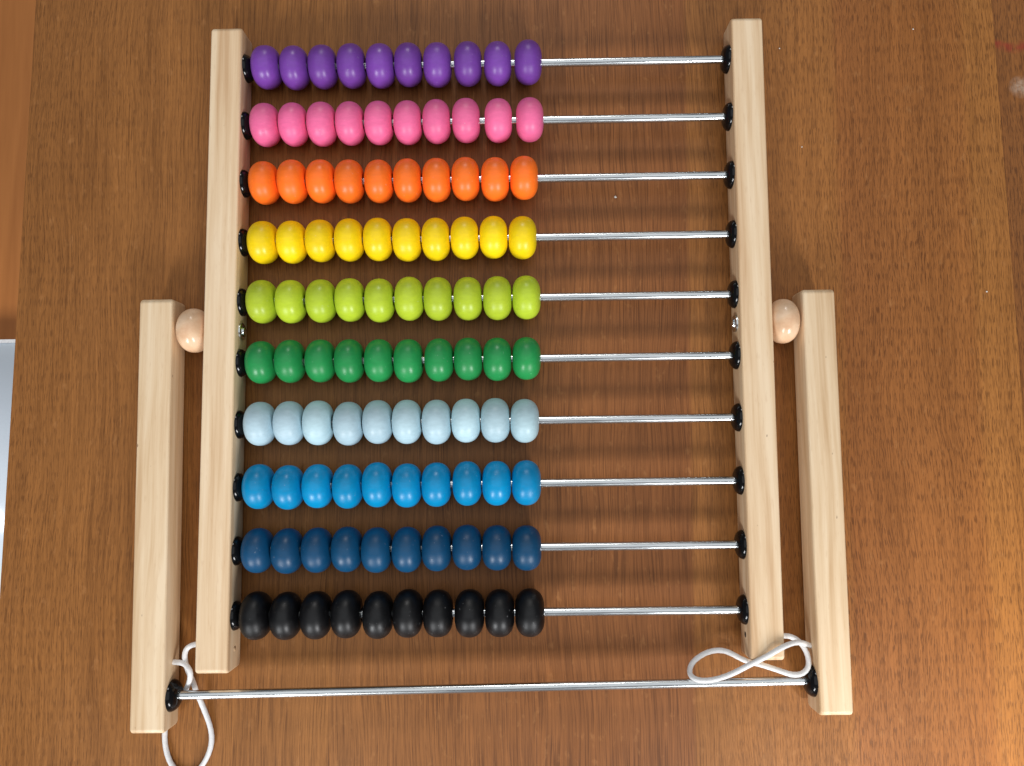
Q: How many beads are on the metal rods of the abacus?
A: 100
